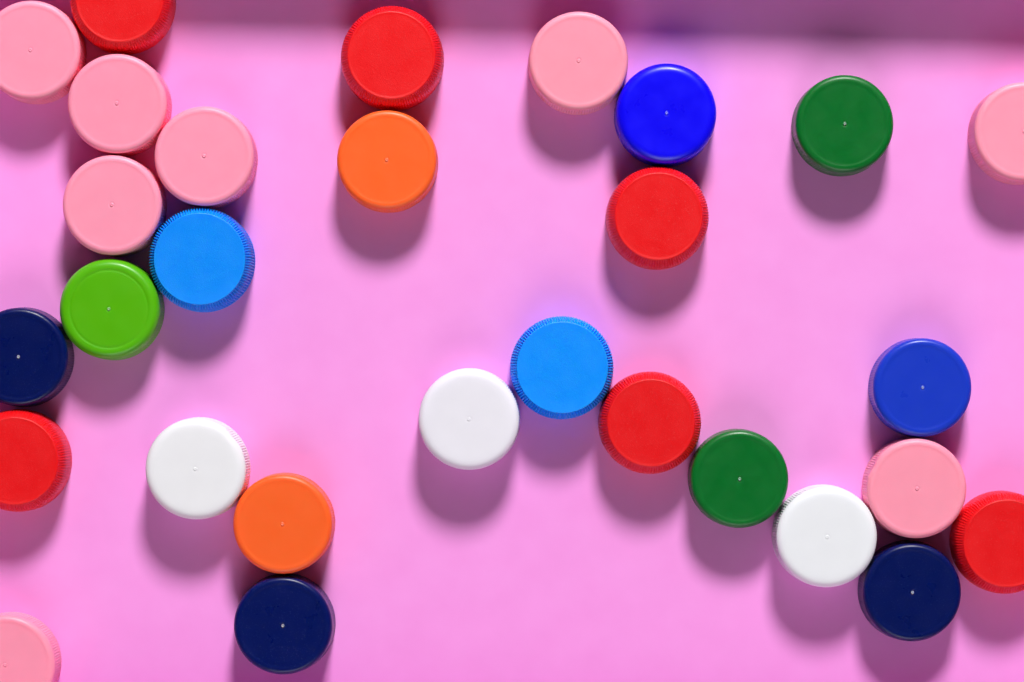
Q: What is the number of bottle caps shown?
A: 29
